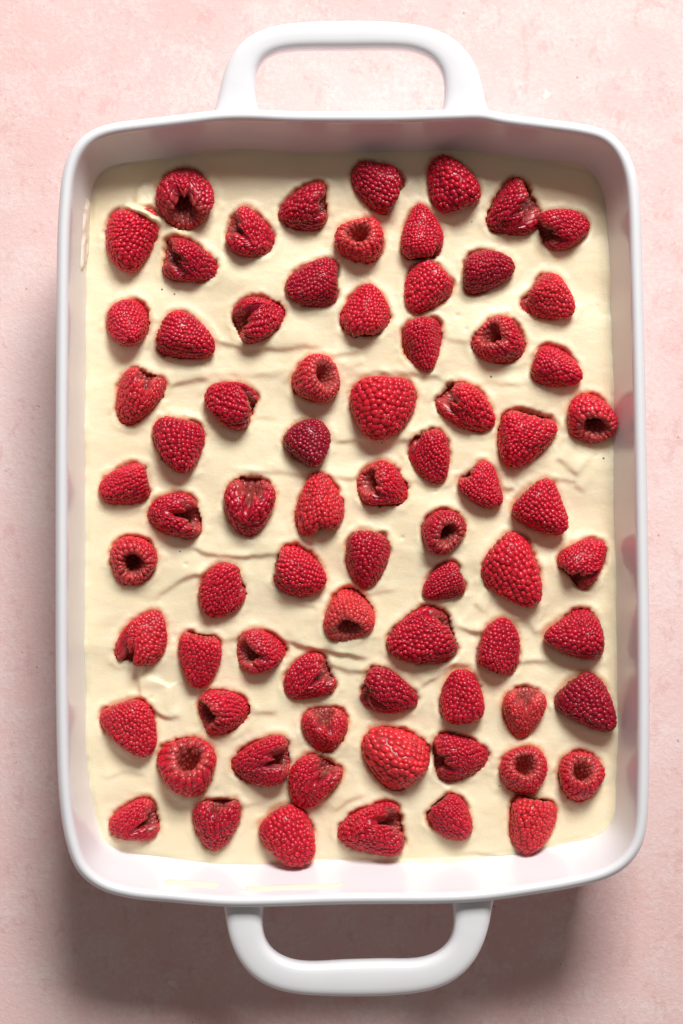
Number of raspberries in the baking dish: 75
